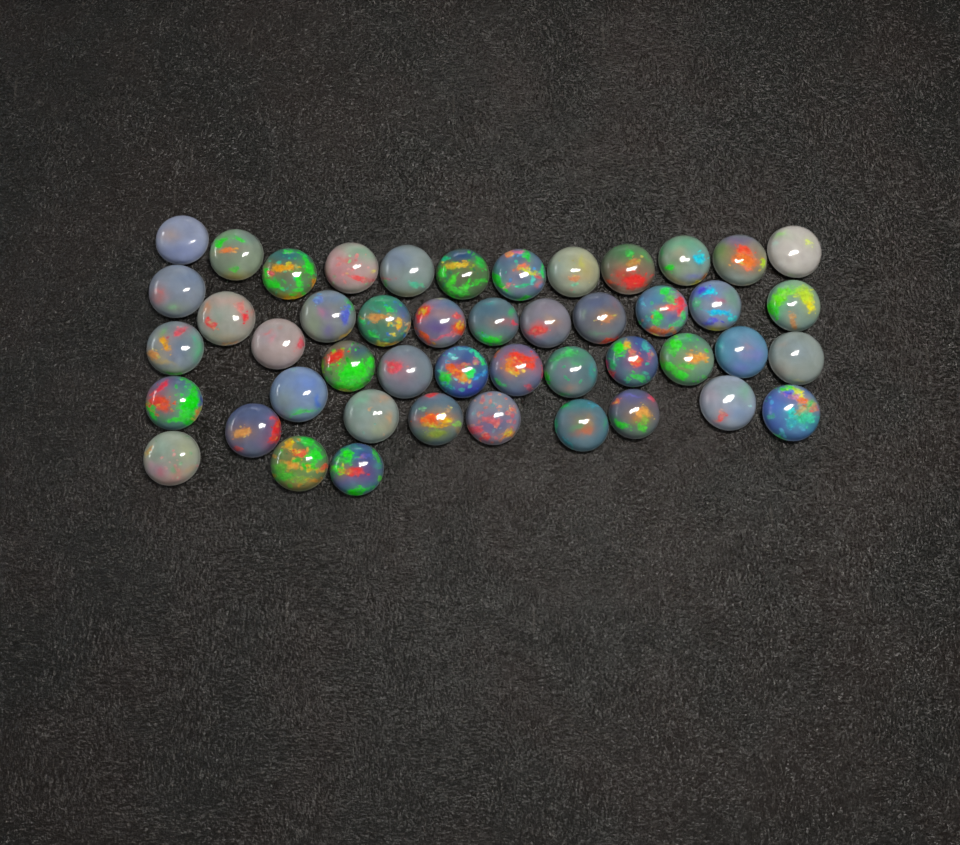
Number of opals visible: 47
